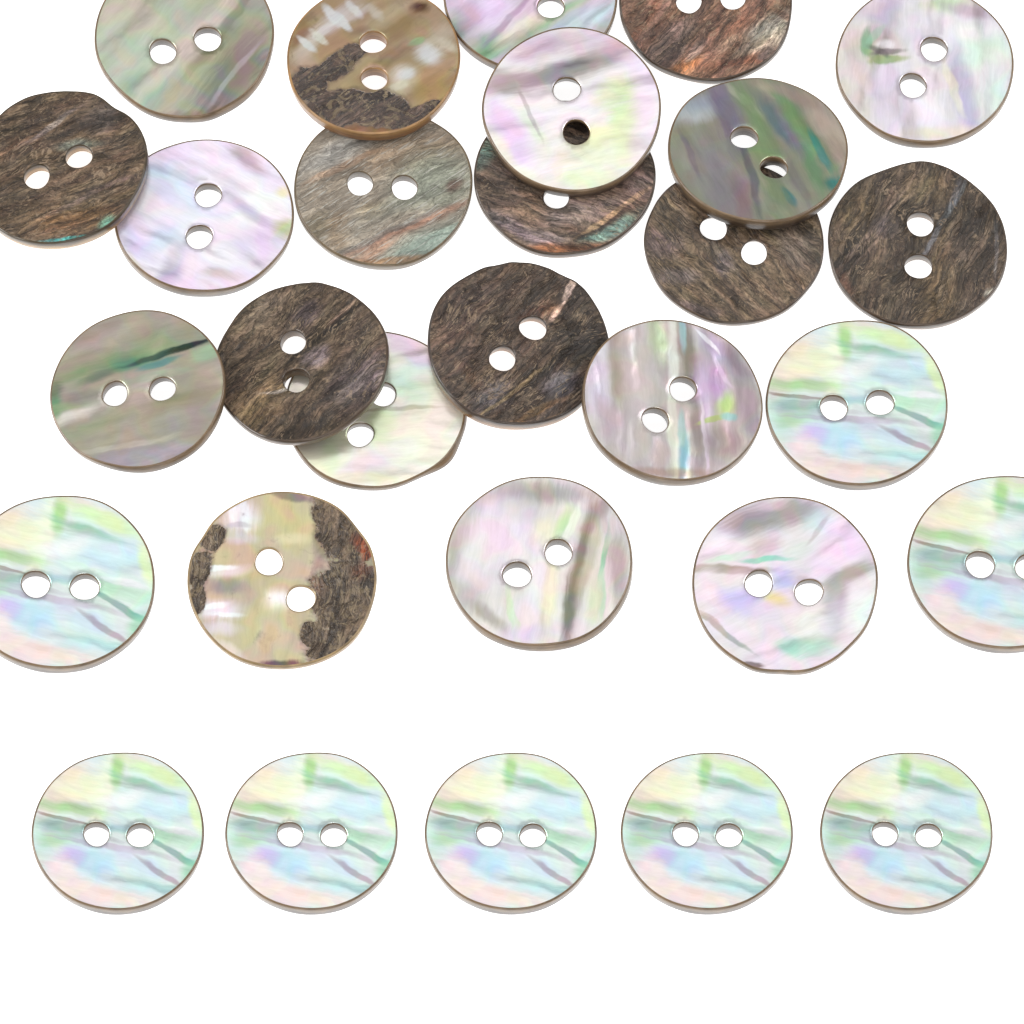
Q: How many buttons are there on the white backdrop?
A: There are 29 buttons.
